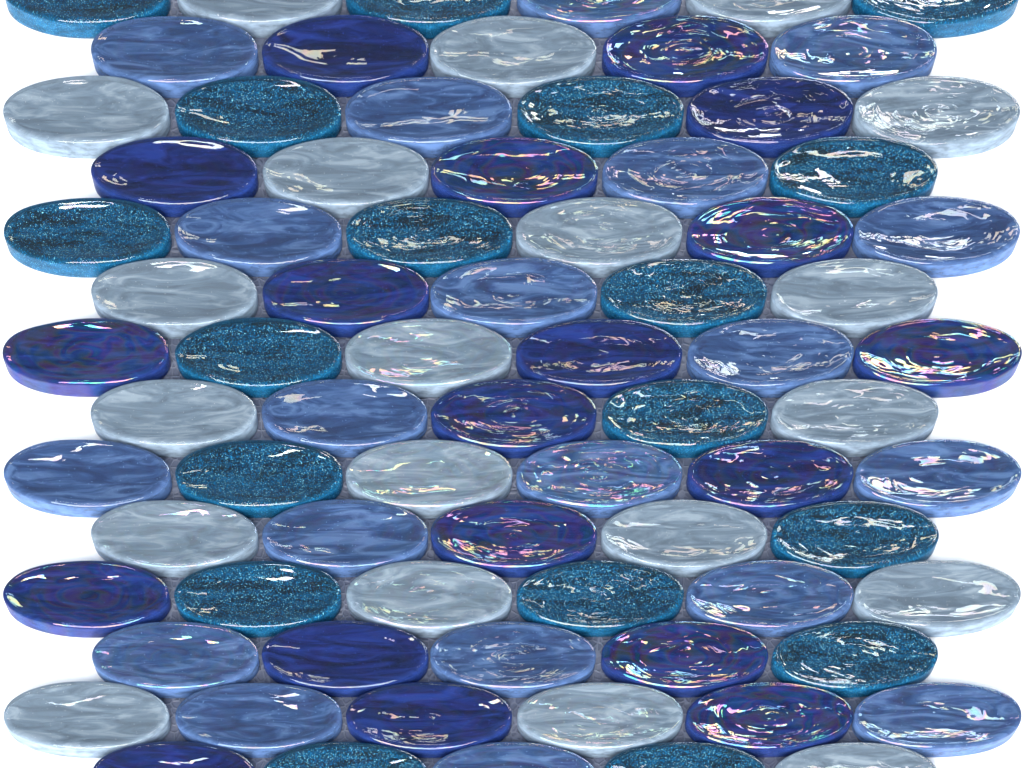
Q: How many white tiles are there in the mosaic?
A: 20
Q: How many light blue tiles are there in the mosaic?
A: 20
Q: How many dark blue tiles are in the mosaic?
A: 19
